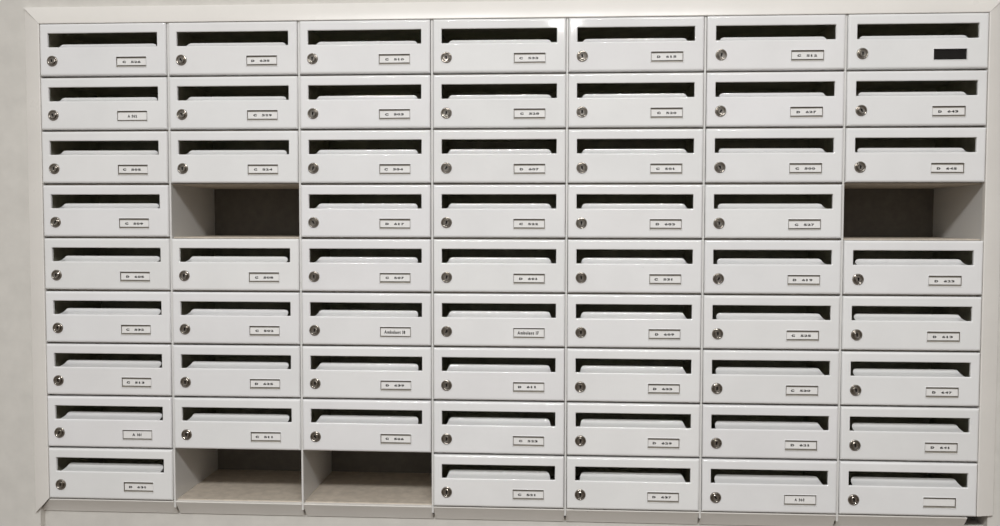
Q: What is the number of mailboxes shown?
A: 59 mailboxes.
